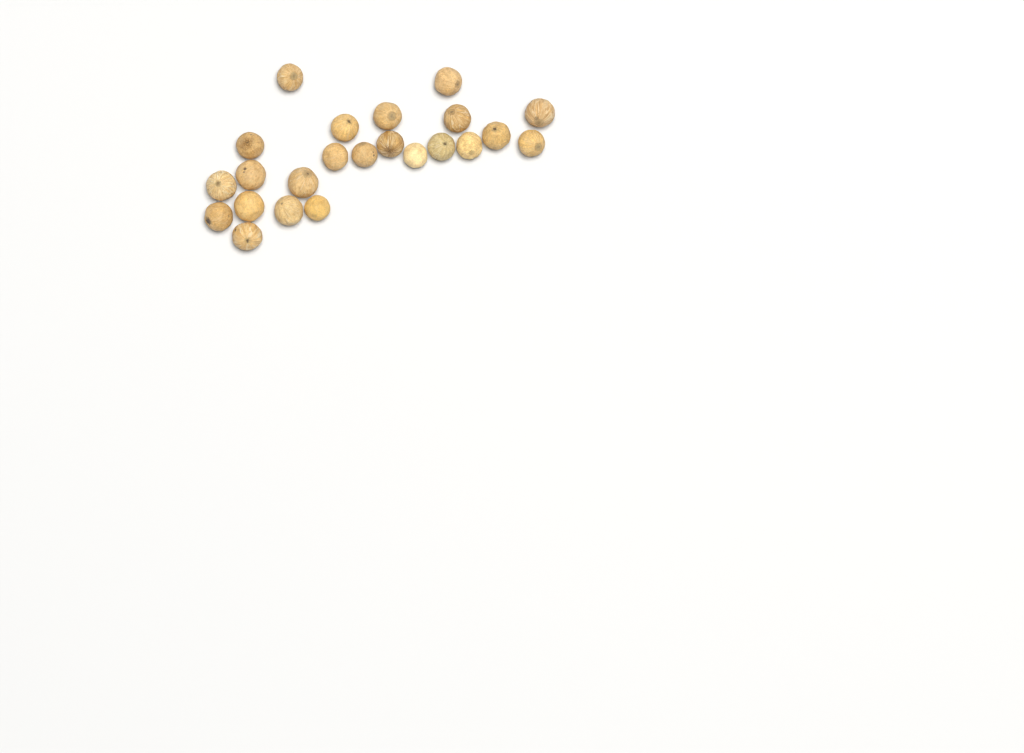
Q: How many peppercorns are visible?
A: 23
